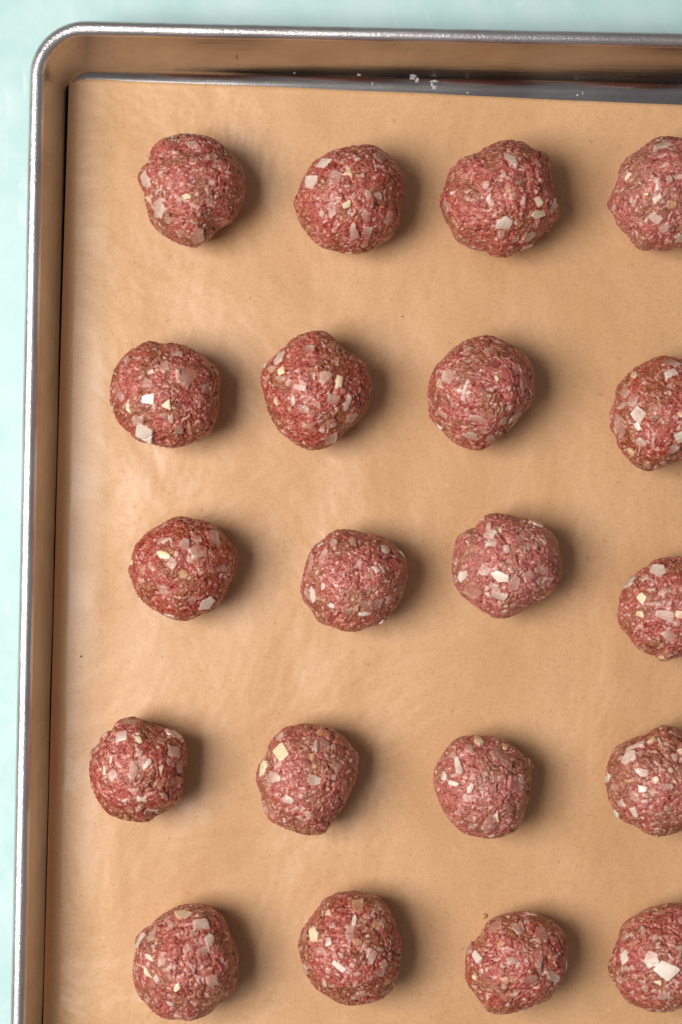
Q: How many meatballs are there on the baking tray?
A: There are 20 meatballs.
